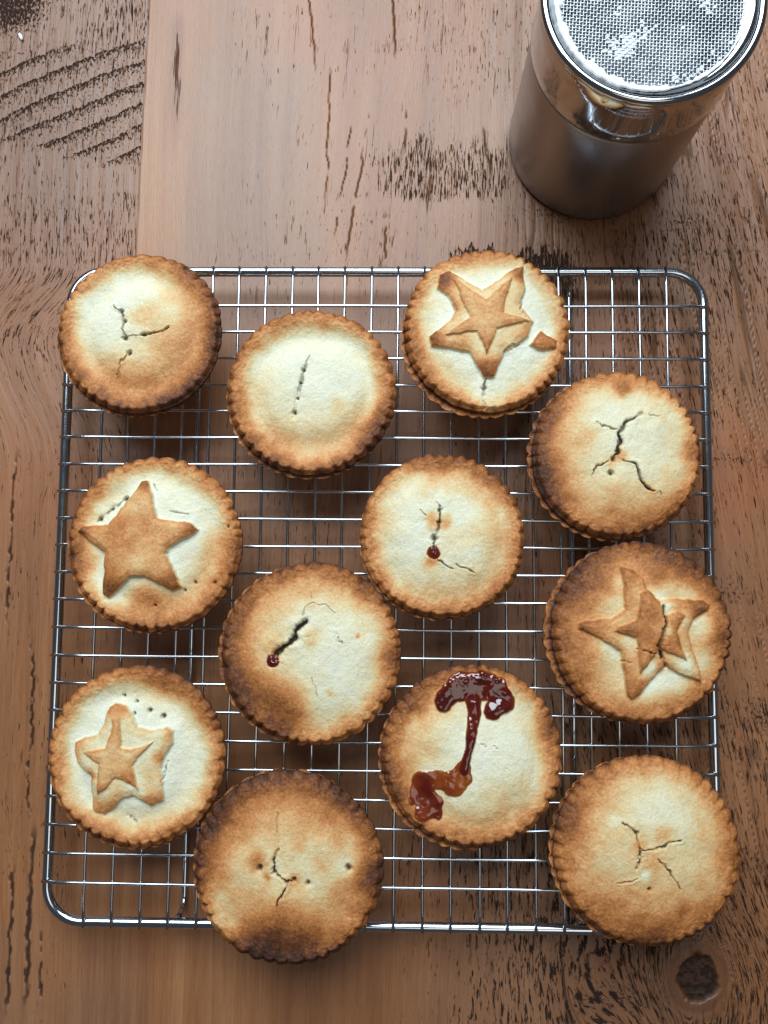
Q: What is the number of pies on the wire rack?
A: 12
